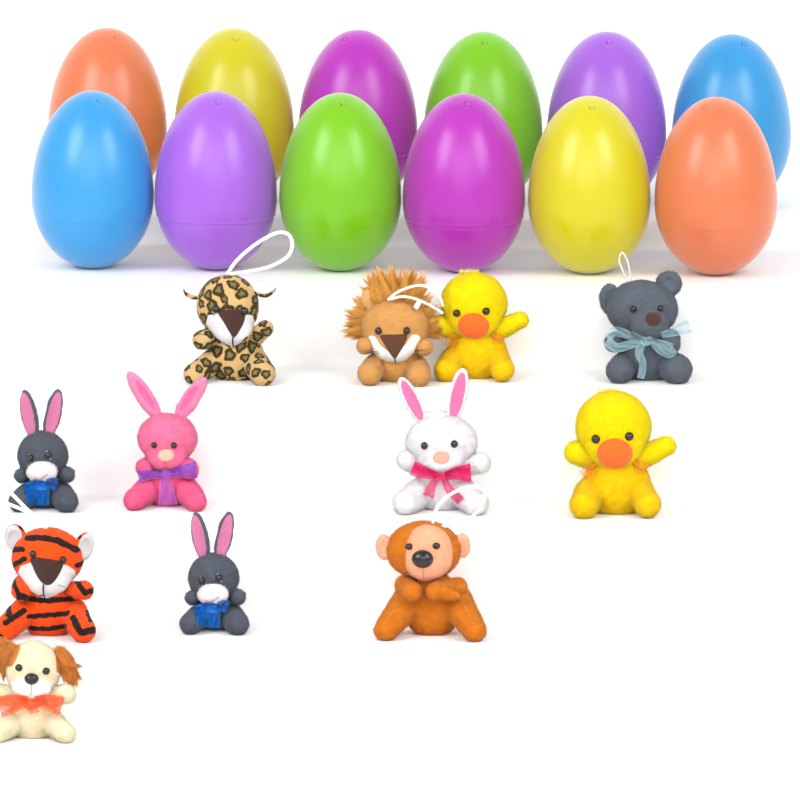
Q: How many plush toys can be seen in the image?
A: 12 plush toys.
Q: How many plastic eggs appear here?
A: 12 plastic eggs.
